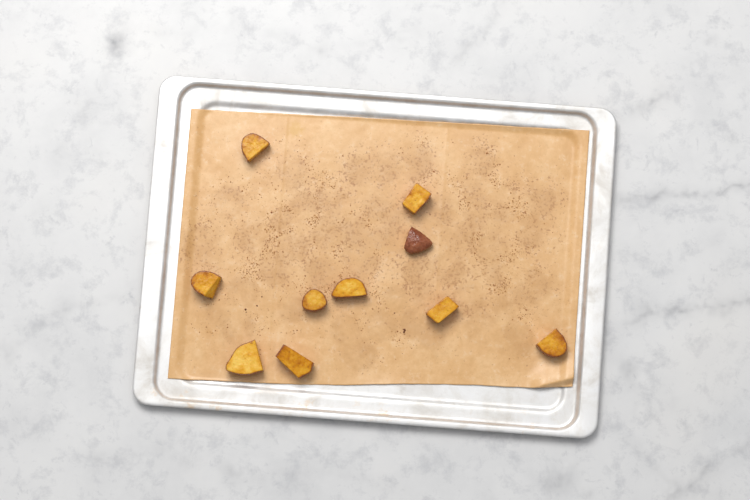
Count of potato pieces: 10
